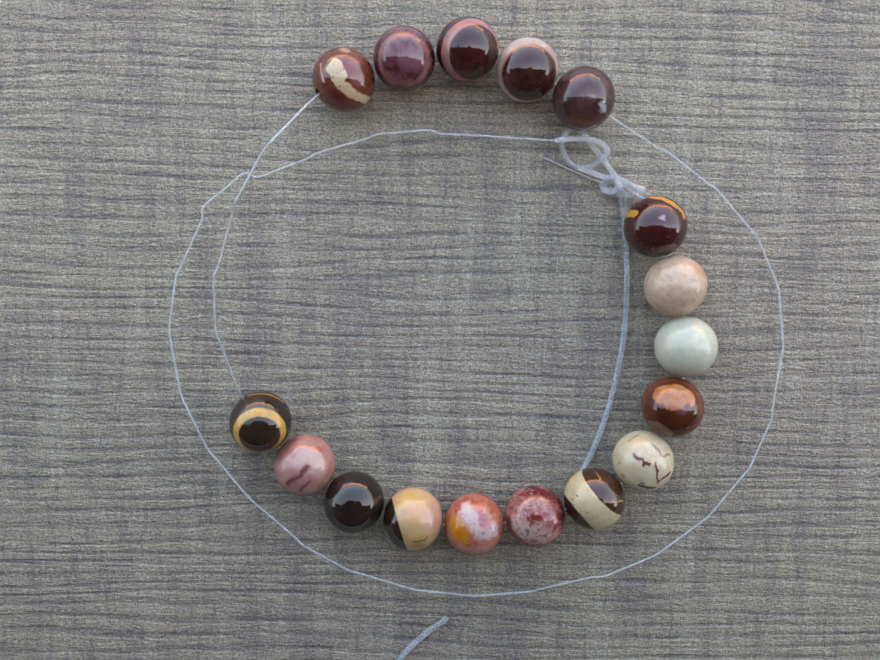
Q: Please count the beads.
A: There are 17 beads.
